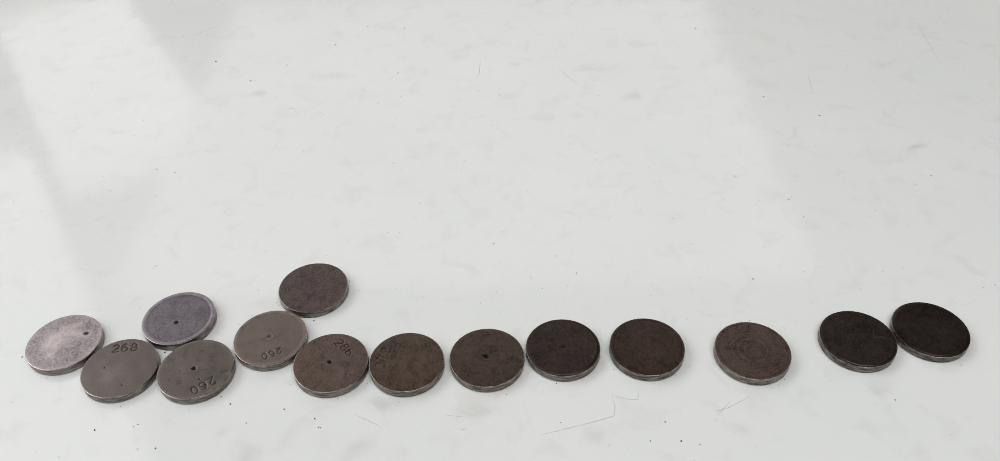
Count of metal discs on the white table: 14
